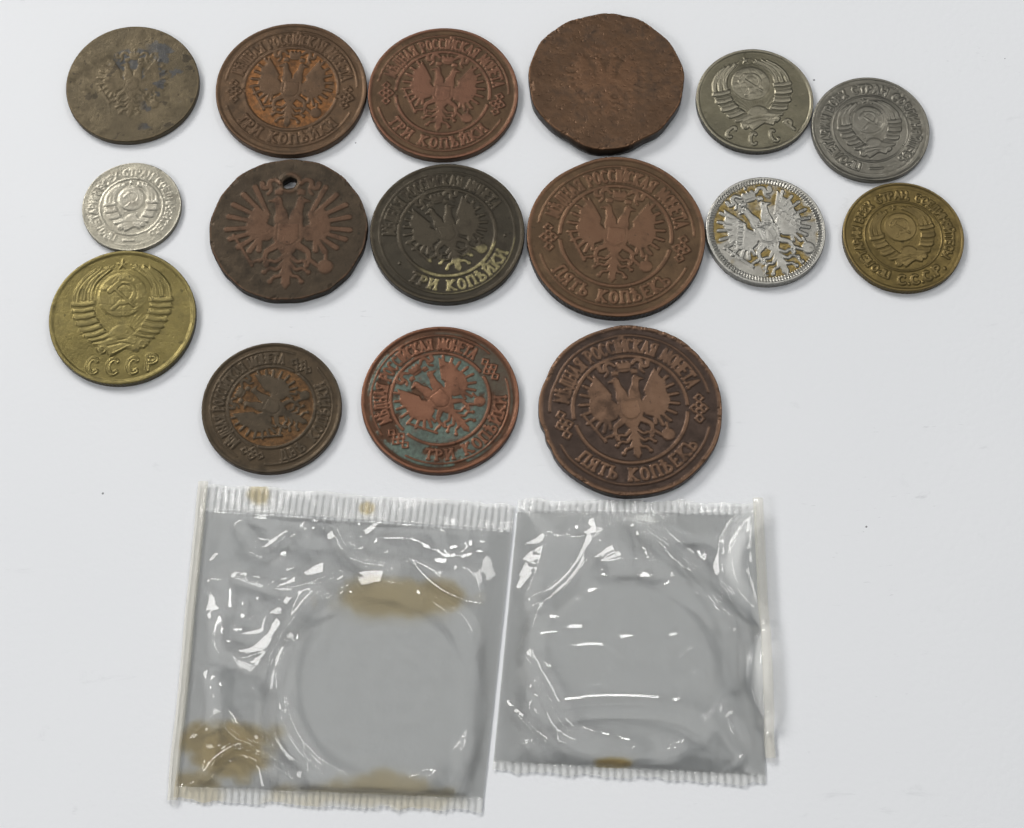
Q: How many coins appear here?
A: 16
